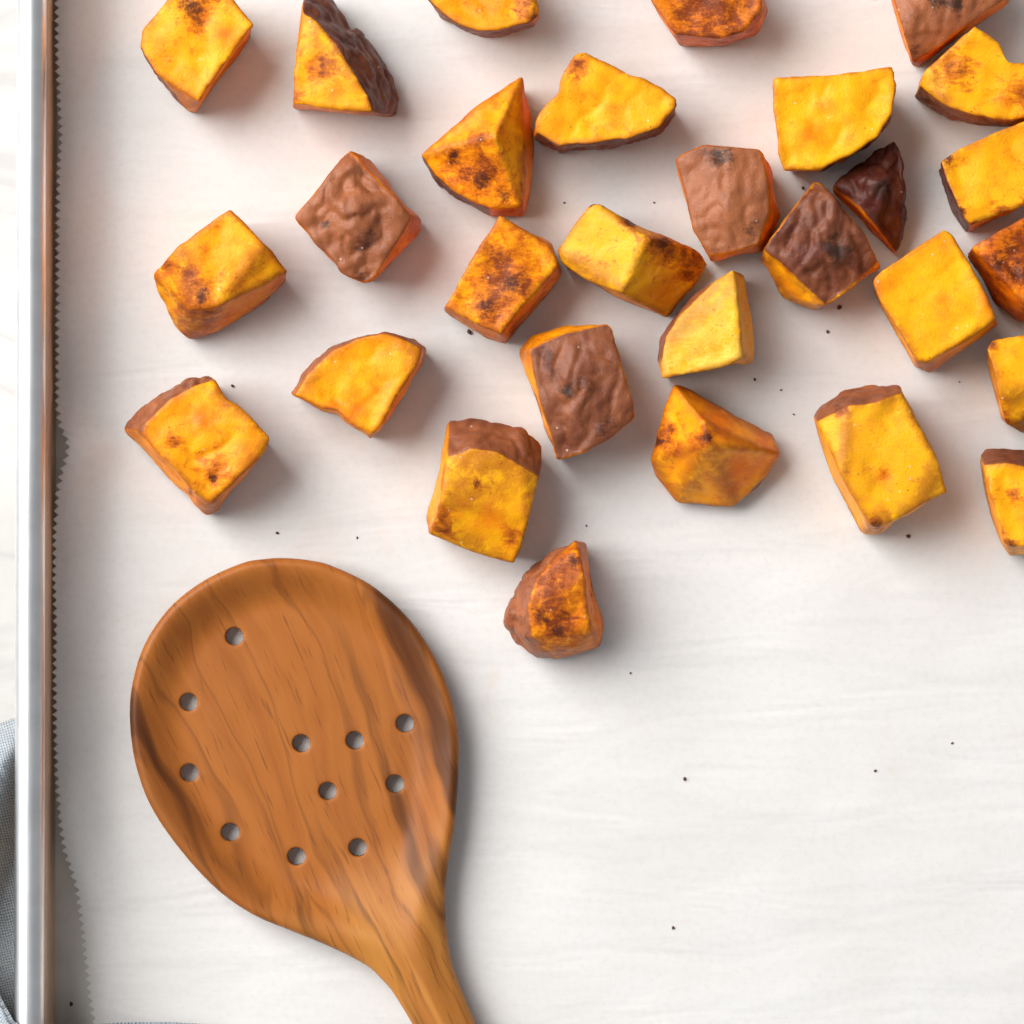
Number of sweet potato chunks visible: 29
